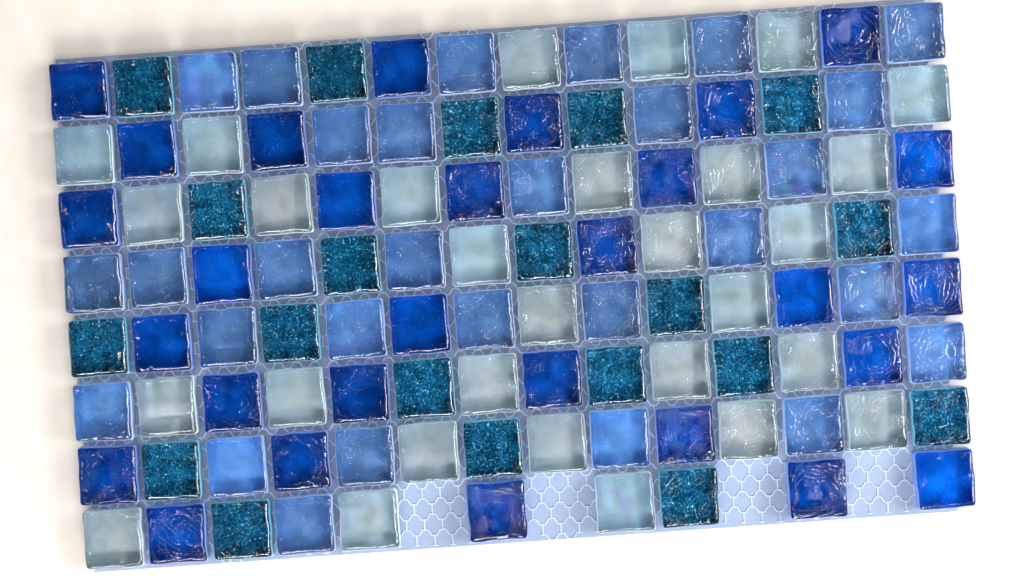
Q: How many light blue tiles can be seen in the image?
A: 30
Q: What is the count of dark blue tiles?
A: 29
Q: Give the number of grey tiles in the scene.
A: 29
